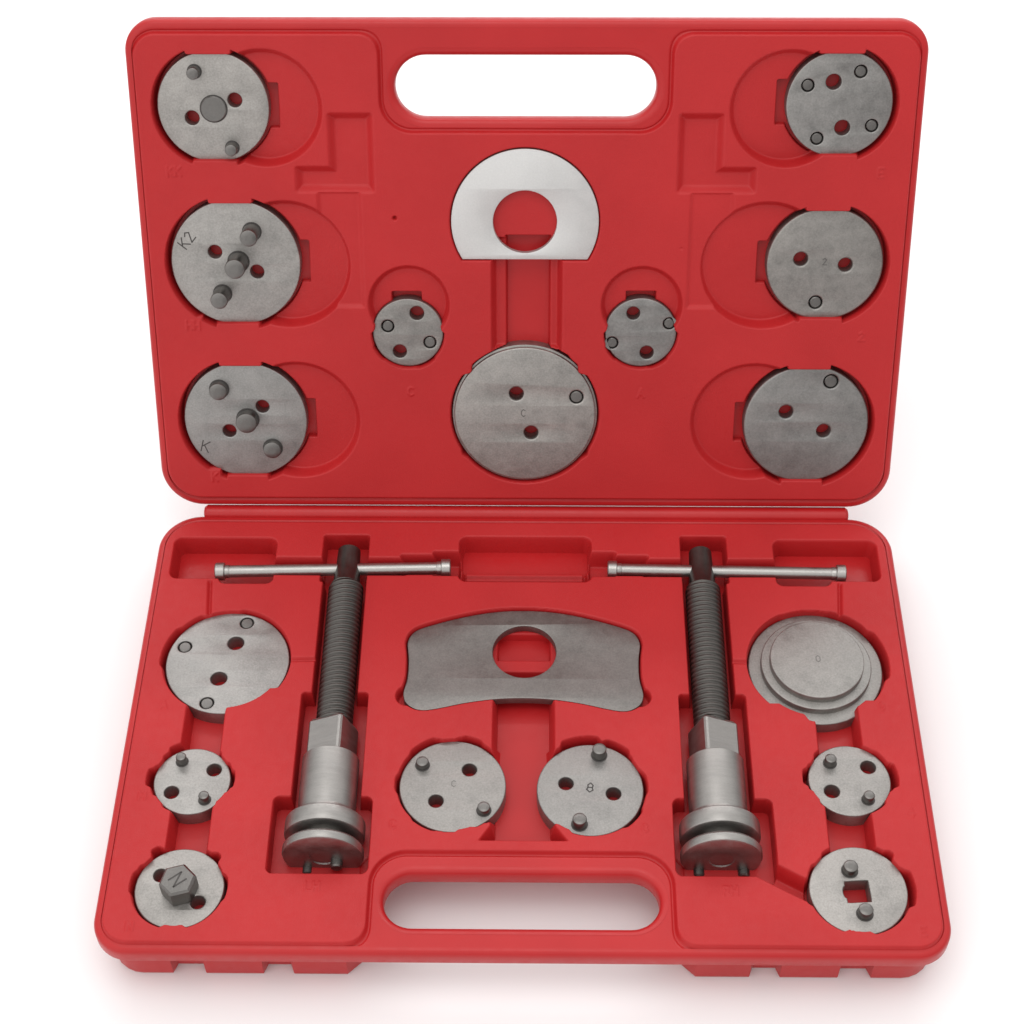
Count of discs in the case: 17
